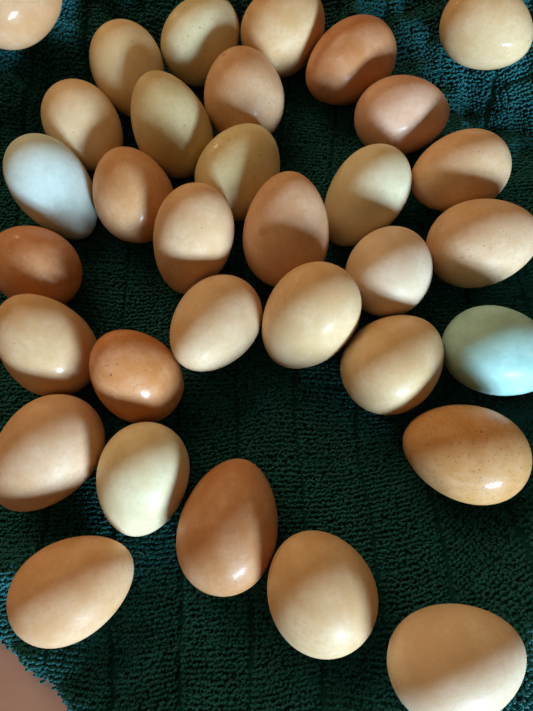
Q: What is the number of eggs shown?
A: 33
